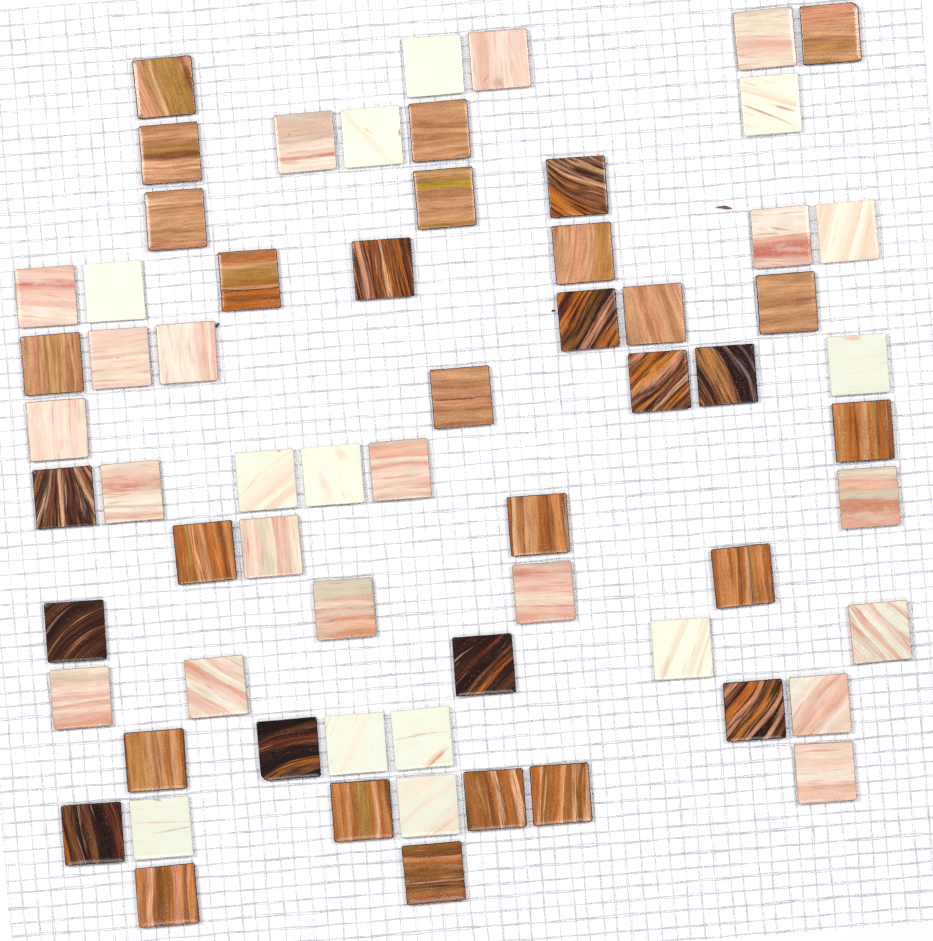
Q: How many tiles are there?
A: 65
